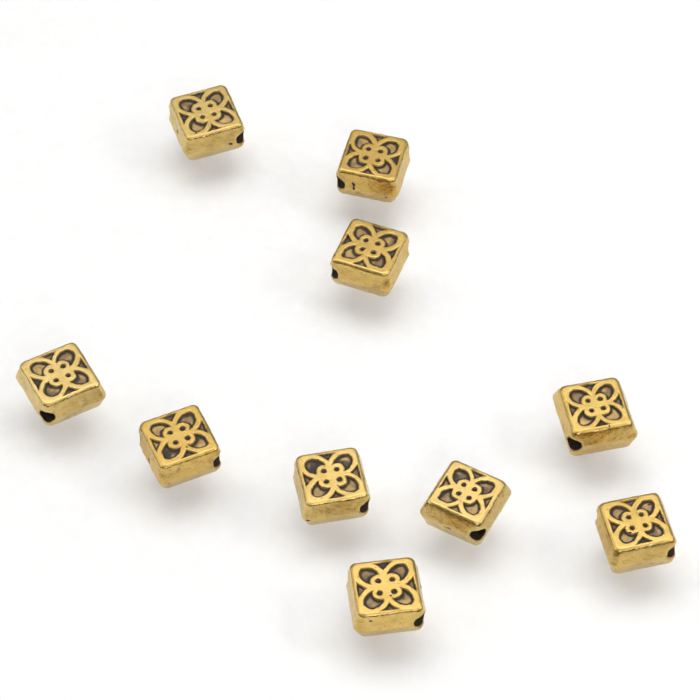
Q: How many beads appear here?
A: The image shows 10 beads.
